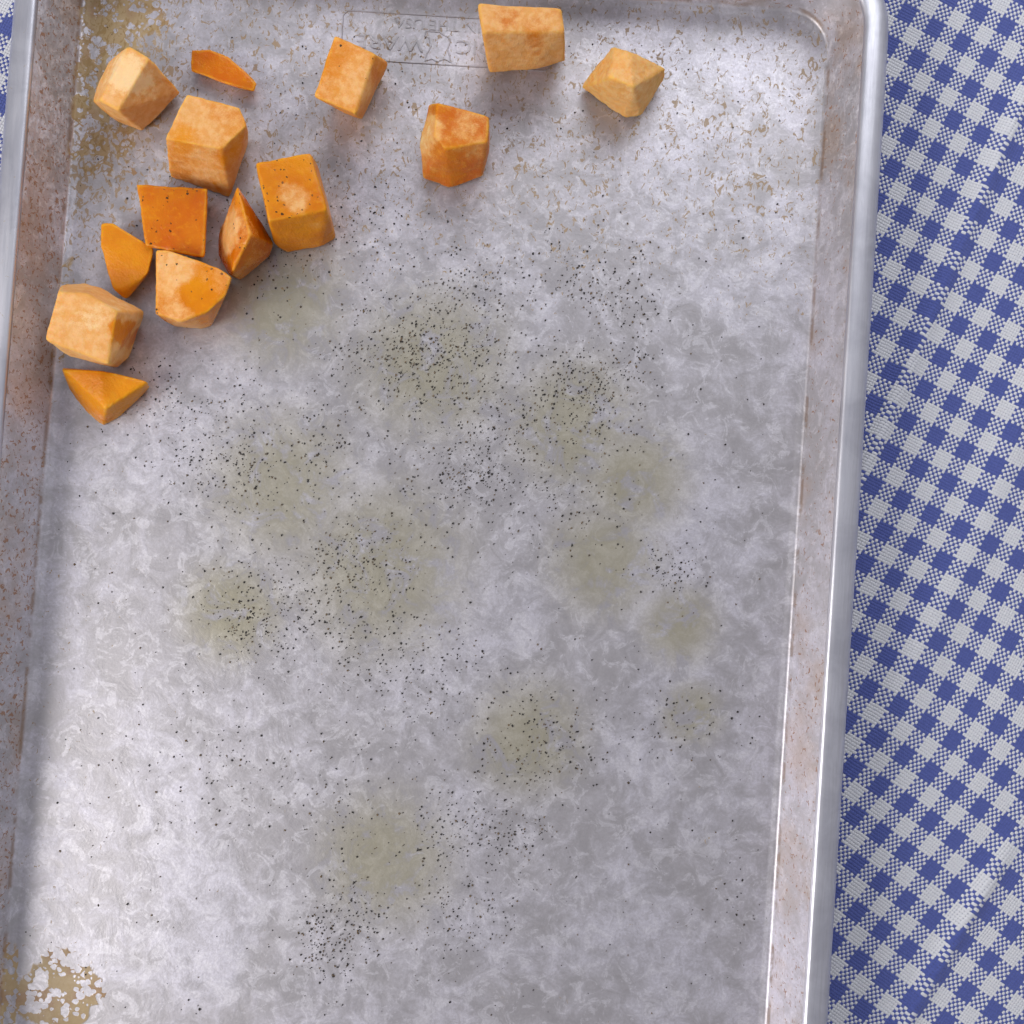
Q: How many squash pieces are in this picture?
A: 14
